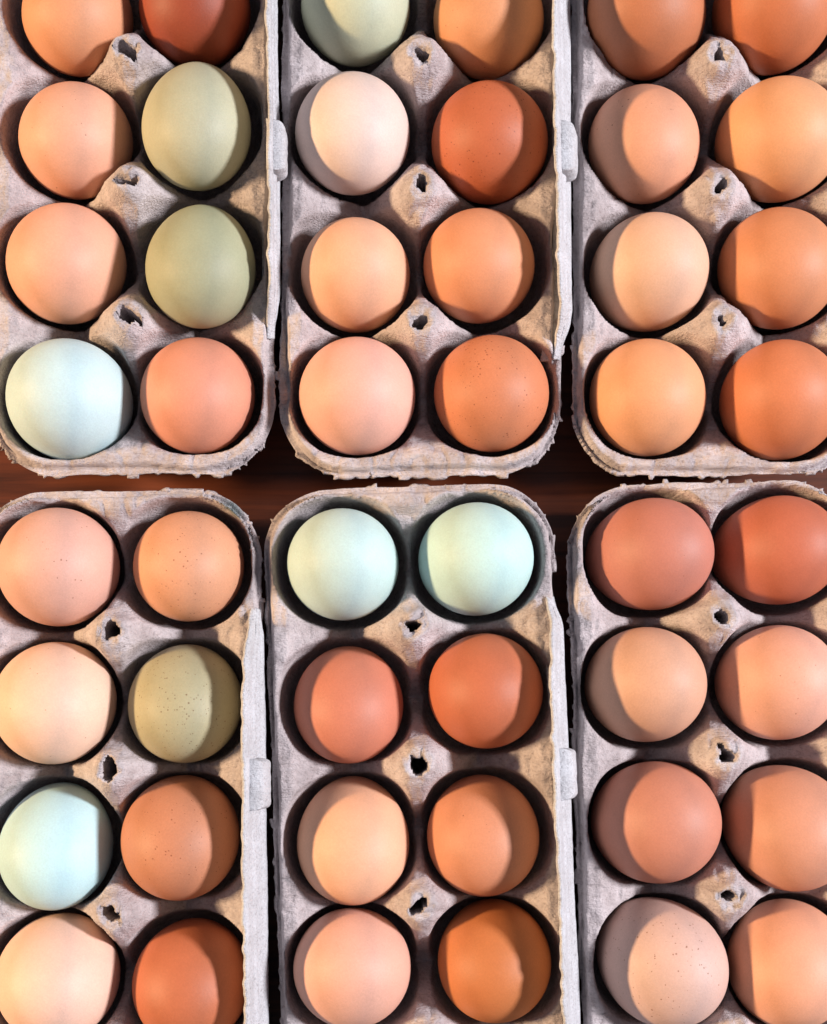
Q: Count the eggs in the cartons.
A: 48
